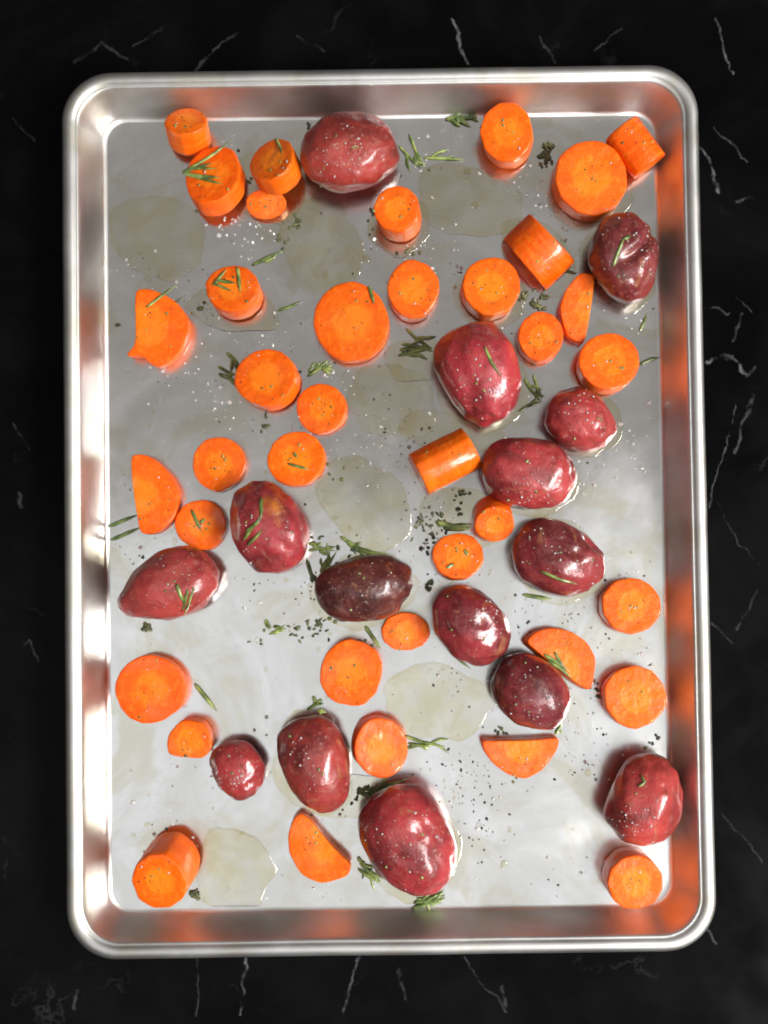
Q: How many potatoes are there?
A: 15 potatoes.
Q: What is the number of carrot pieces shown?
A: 38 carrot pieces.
